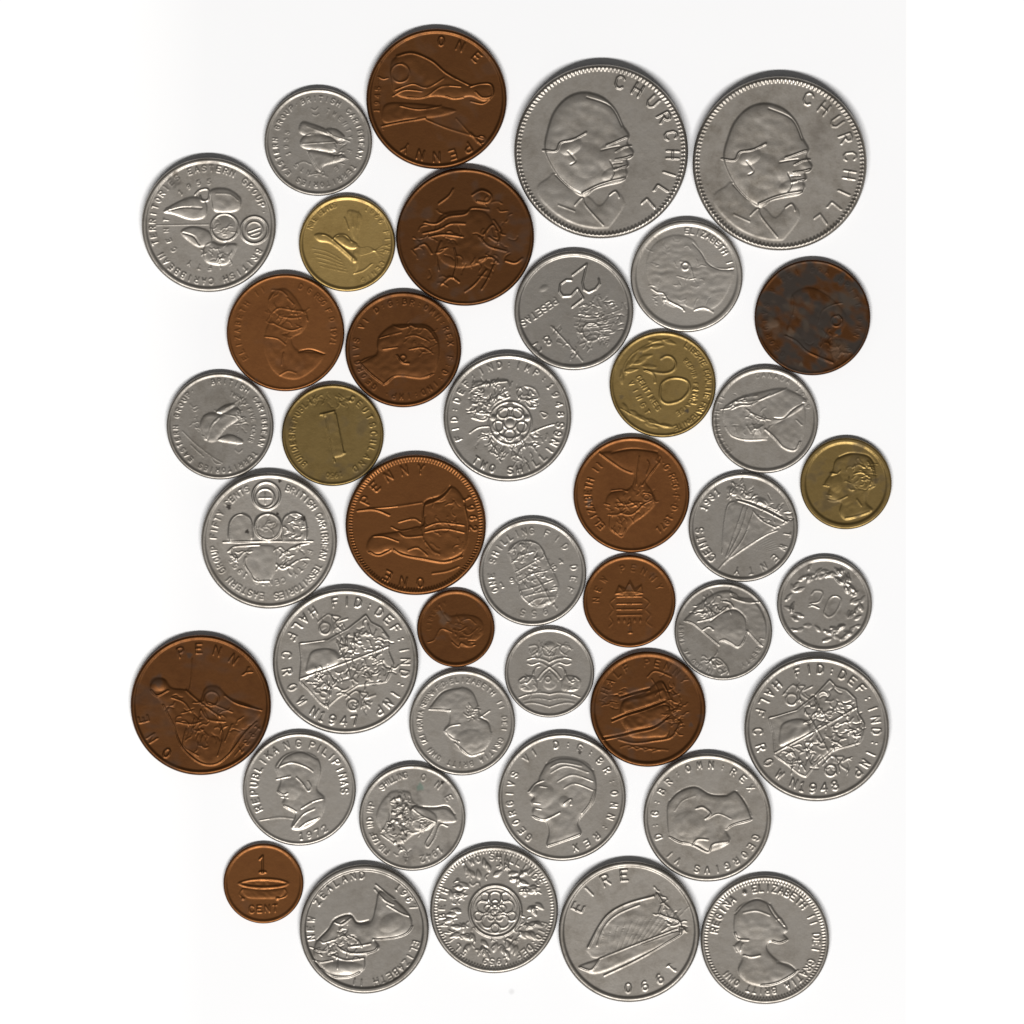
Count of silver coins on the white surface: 26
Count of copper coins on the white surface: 12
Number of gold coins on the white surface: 4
